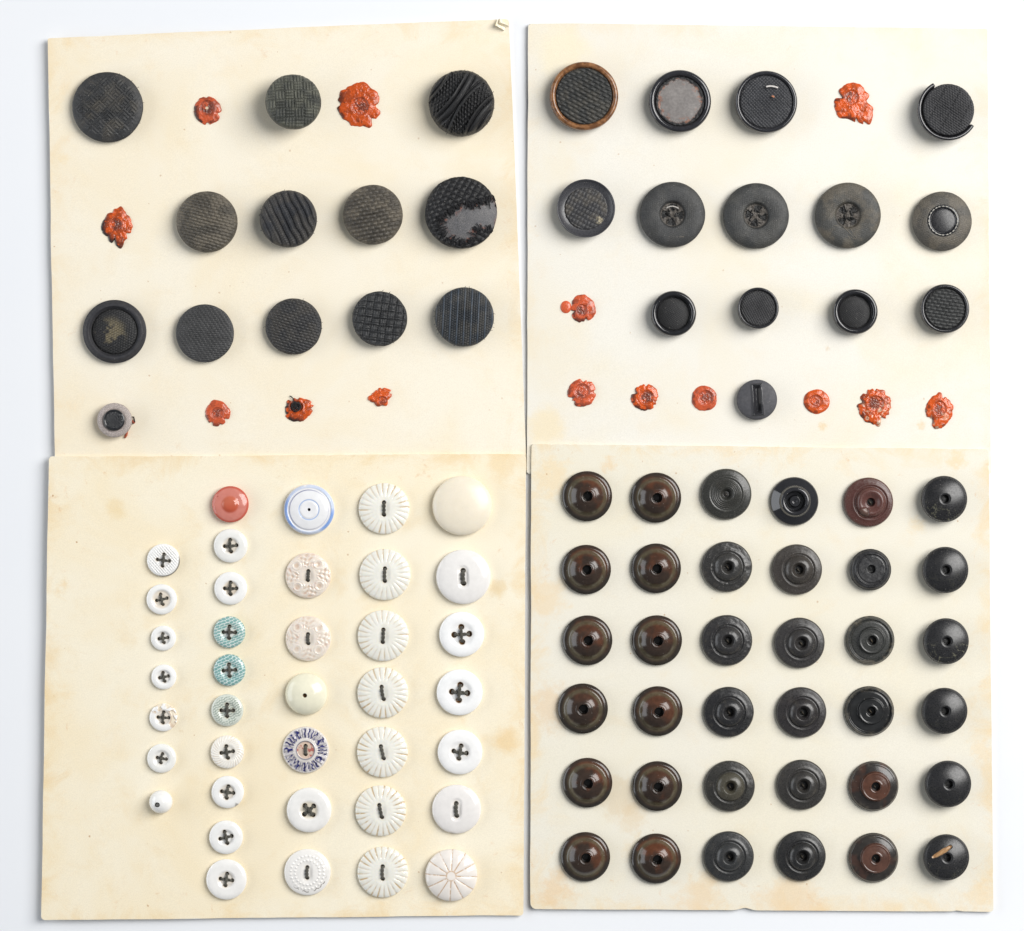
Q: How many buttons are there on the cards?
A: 101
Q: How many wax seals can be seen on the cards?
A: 14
